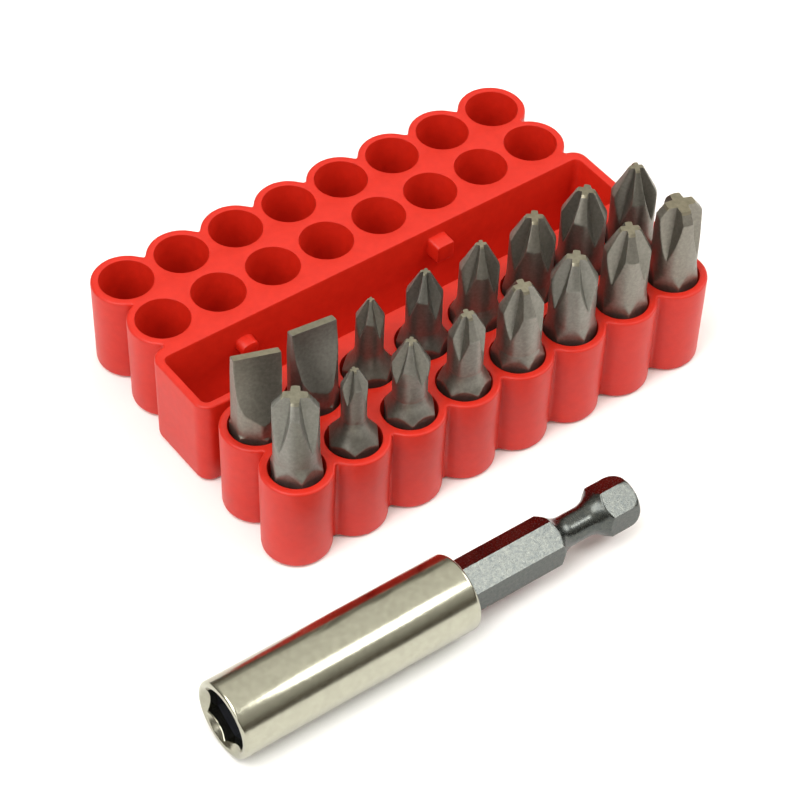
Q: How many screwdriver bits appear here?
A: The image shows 16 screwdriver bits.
